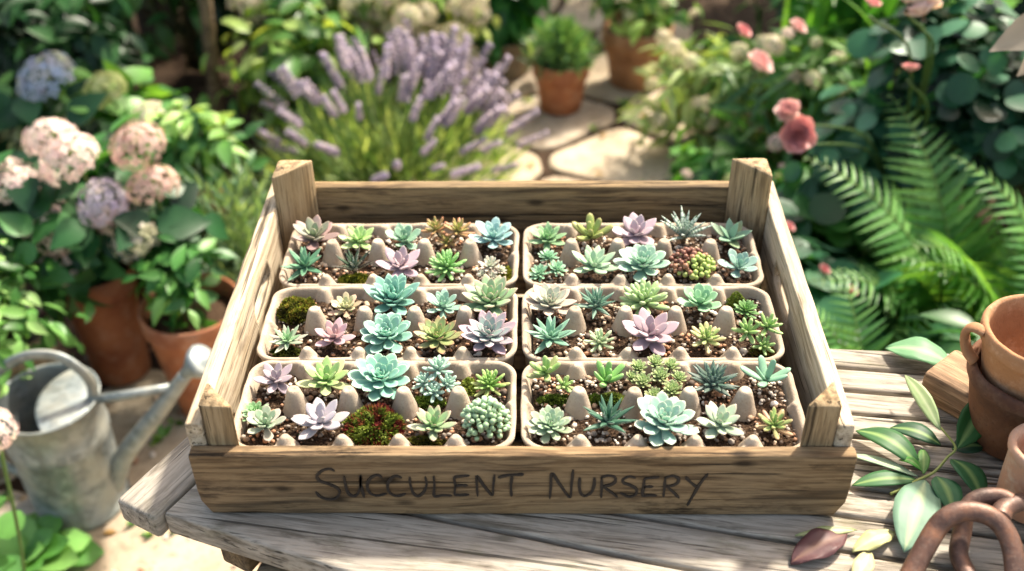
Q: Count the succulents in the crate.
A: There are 59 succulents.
